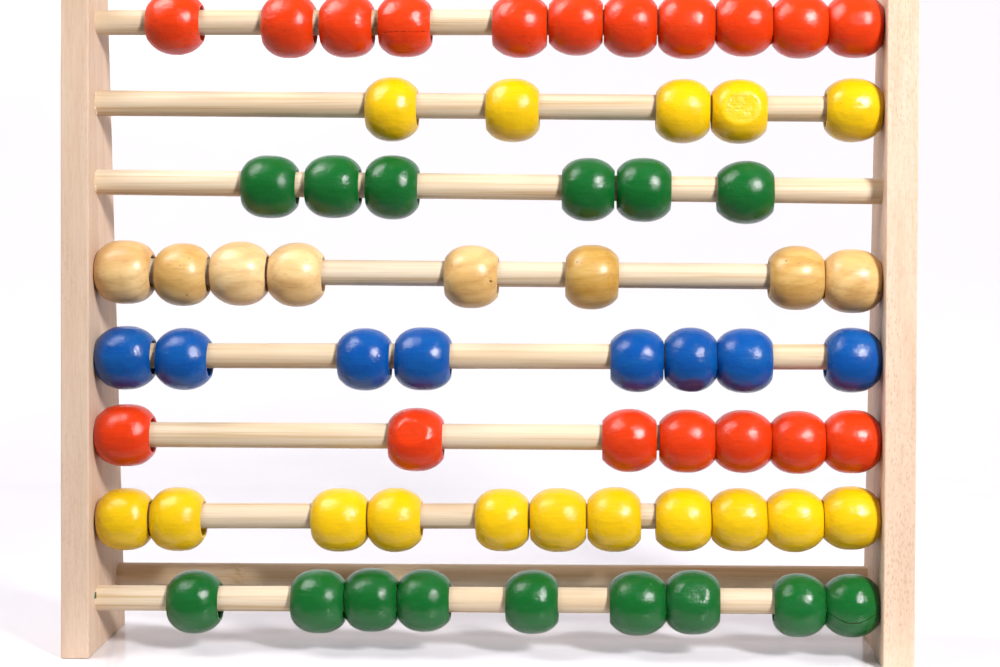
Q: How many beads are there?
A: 65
